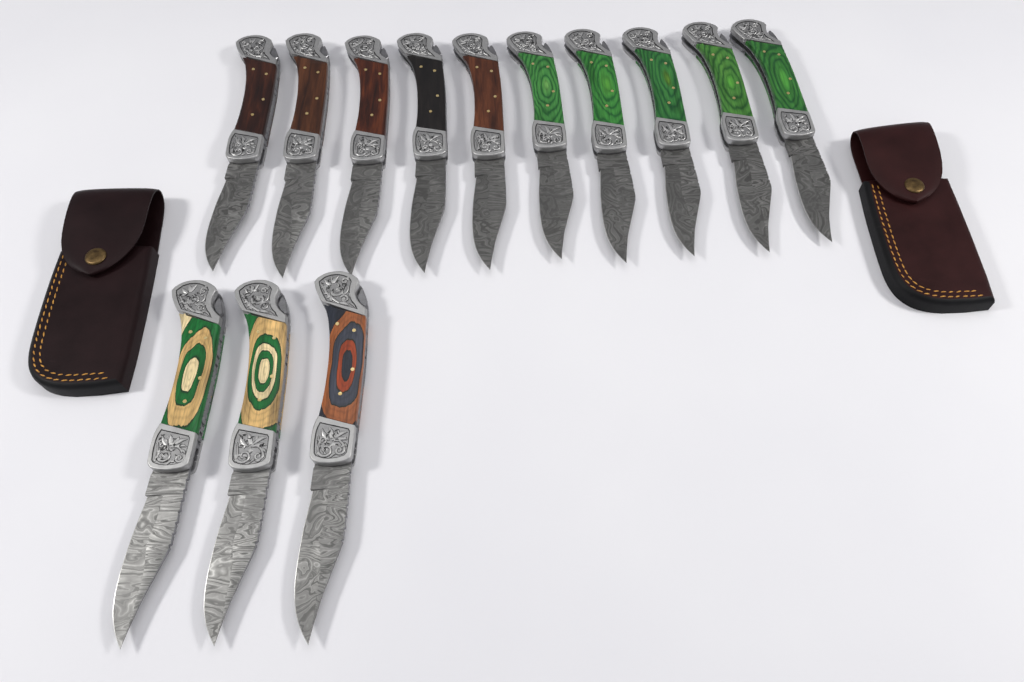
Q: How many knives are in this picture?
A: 13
